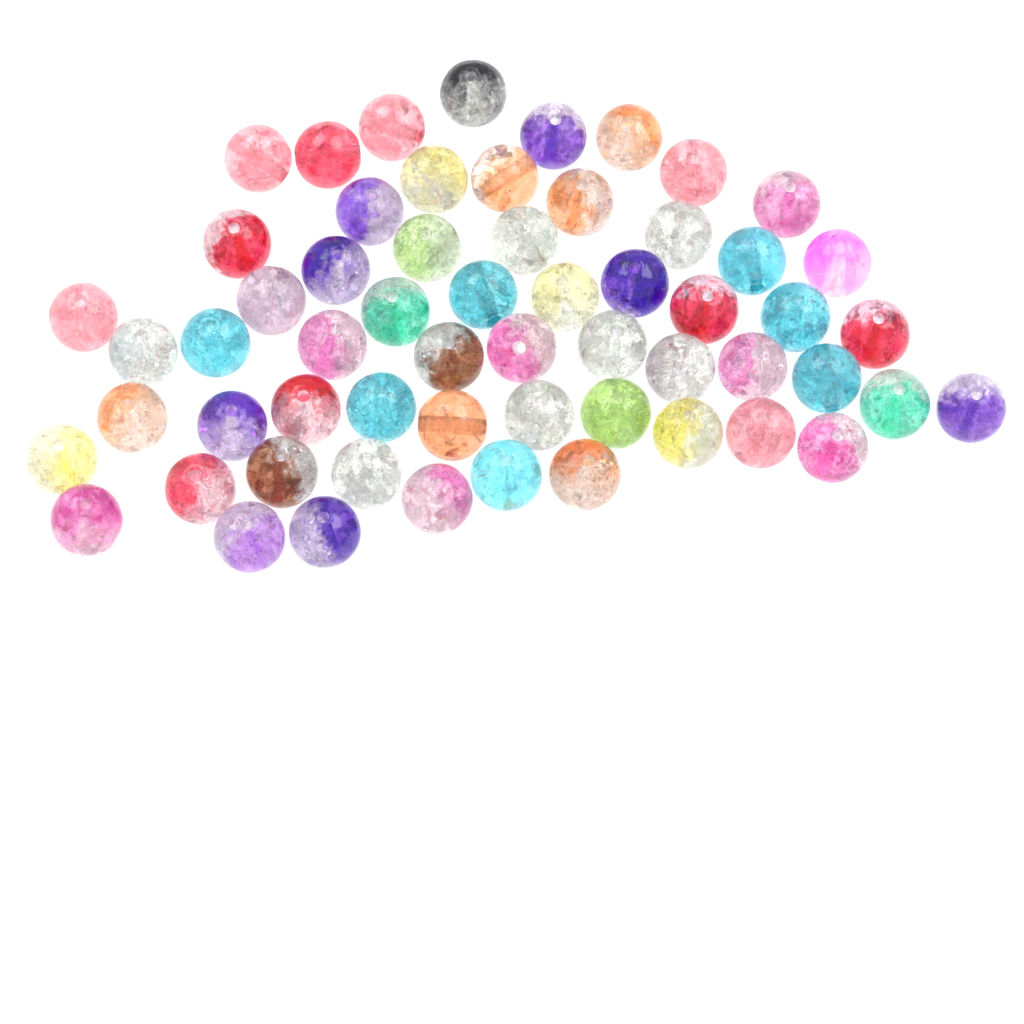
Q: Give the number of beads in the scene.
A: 59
